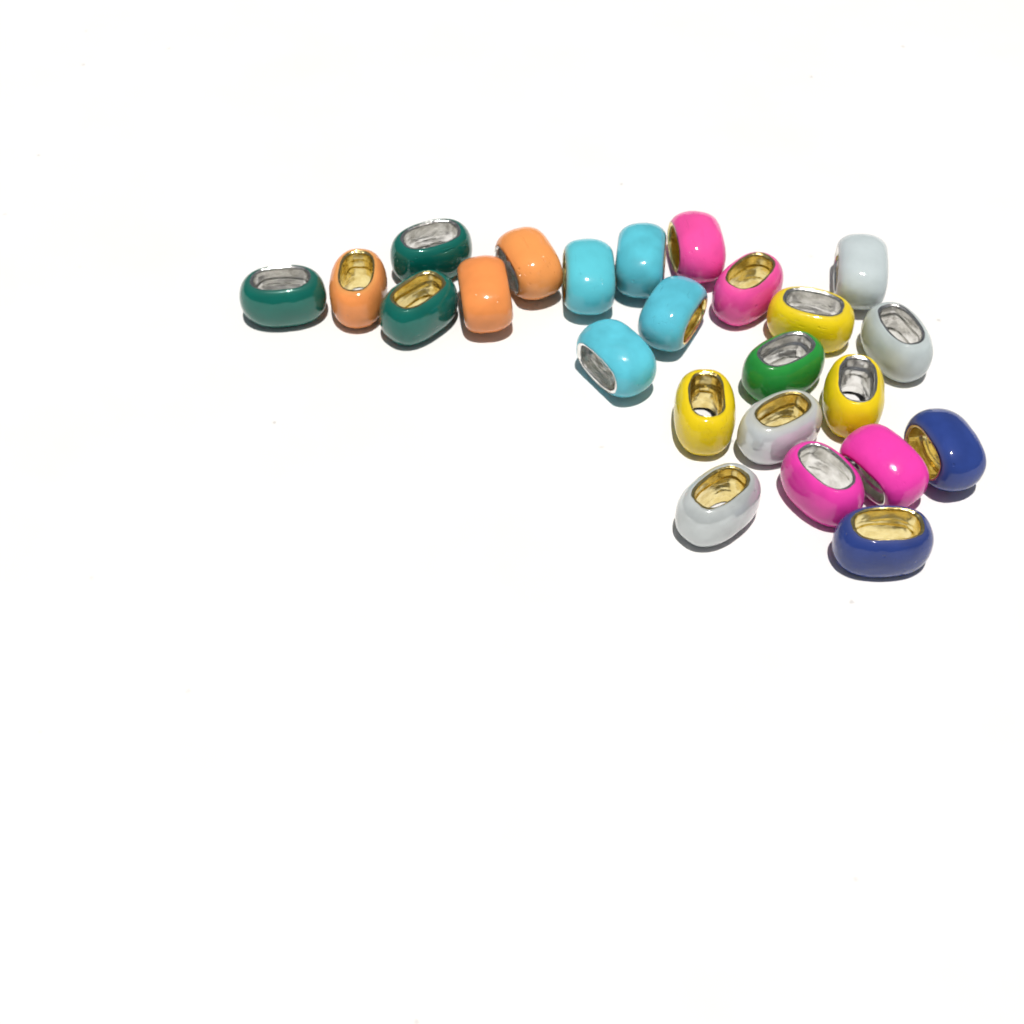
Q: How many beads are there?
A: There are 24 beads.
